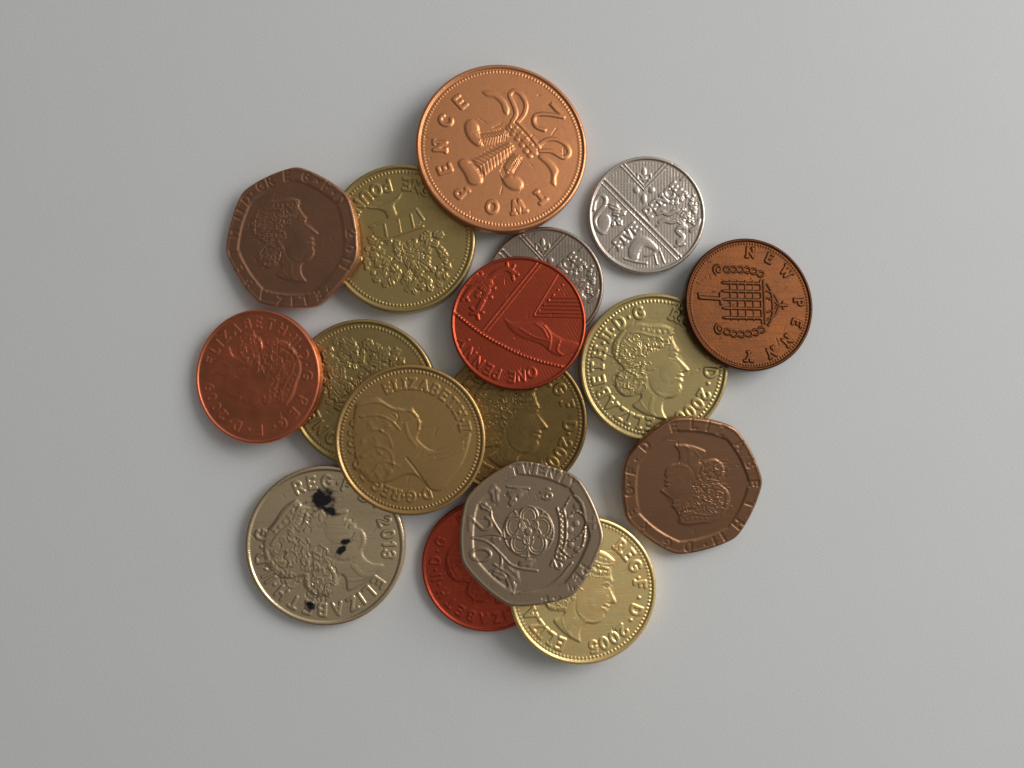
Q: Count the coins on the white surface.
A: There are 17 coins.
